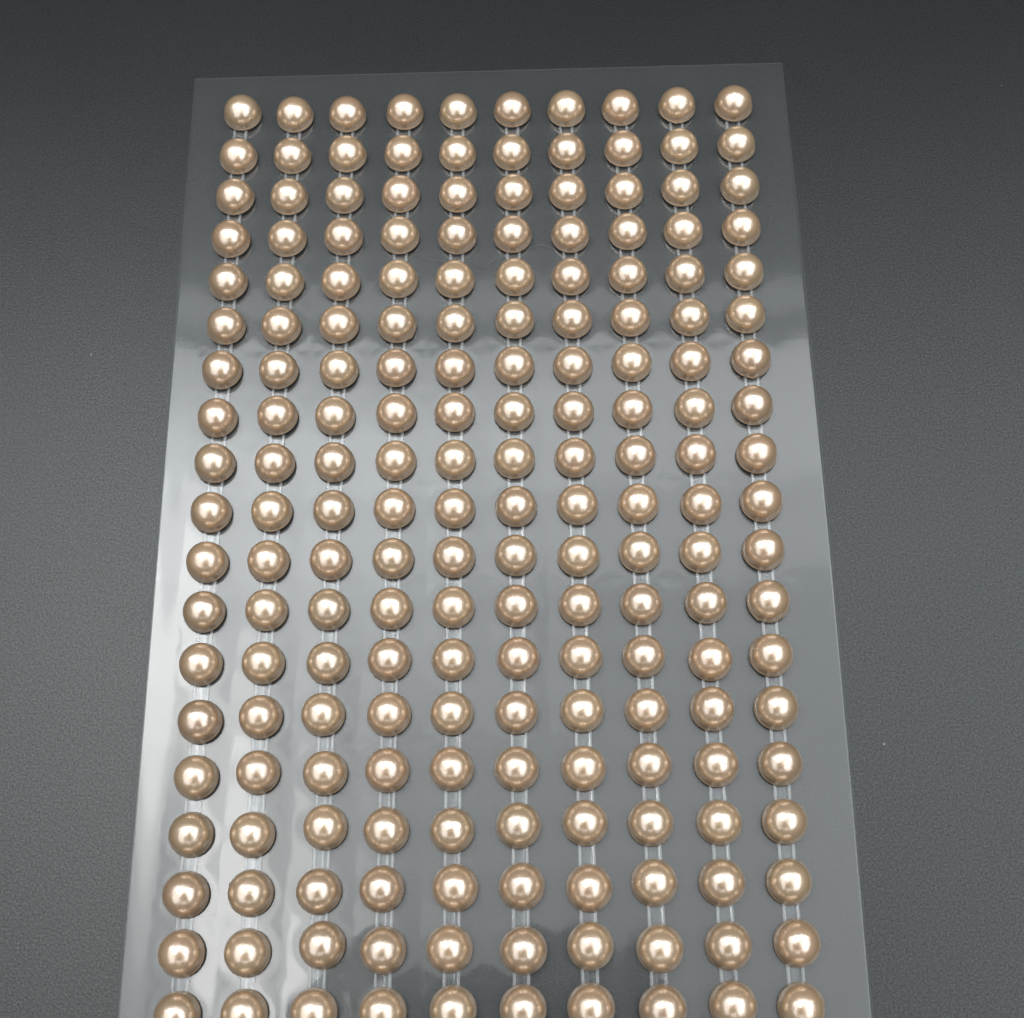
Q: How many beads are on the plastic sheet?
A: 190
